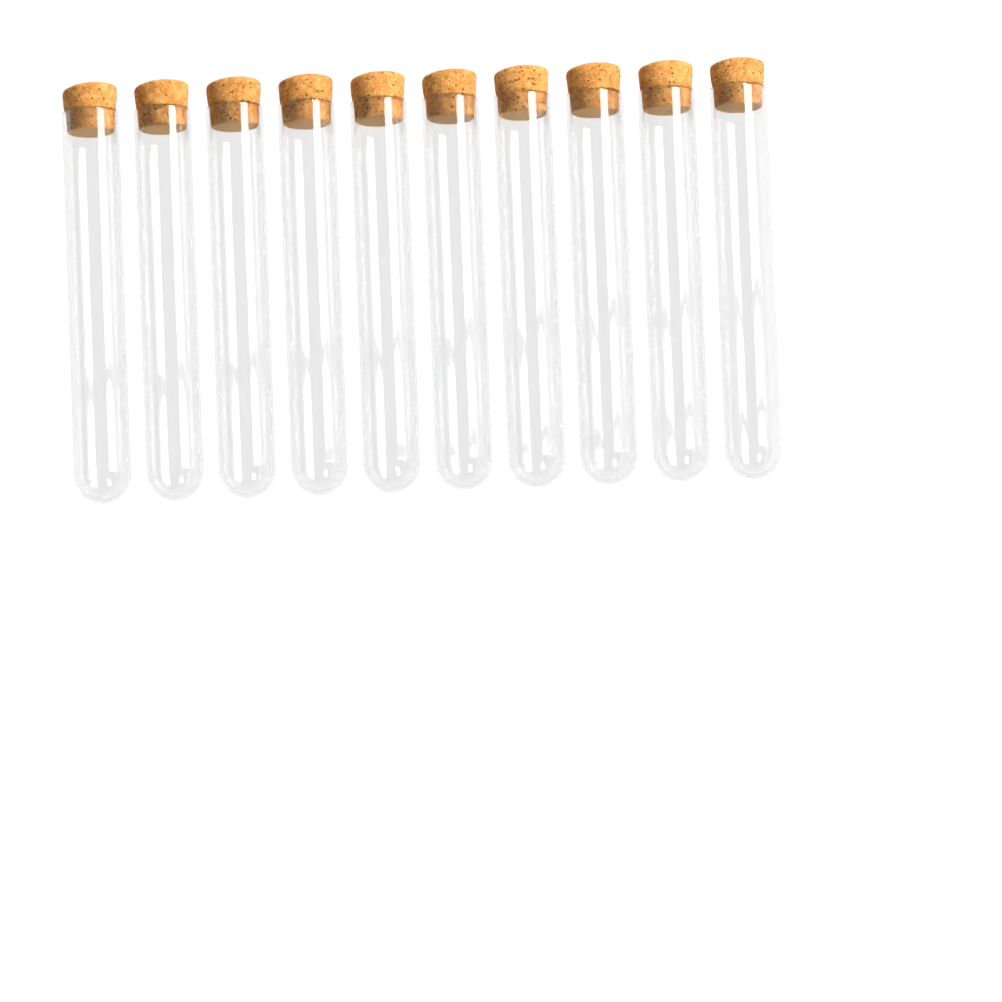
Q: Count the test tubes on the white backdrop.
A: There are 10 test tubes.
